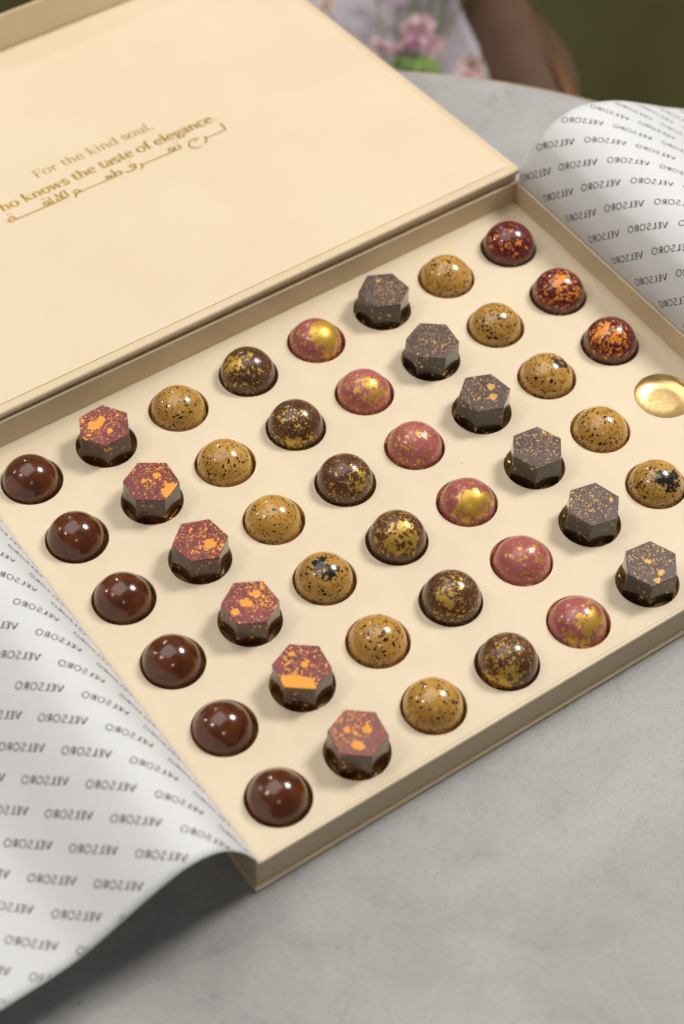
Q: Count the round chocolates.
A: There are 32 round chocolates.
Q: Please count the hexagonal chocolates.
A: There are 12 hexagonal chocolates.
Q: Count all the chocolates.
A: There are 44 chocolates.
